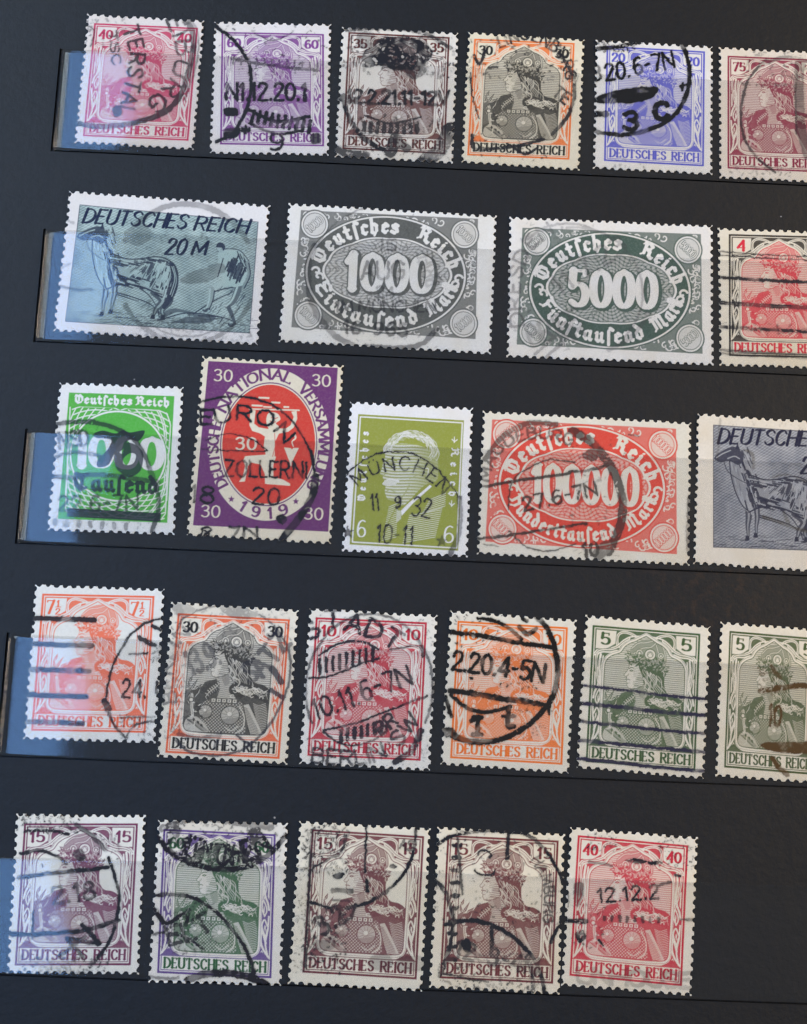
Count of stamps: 26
